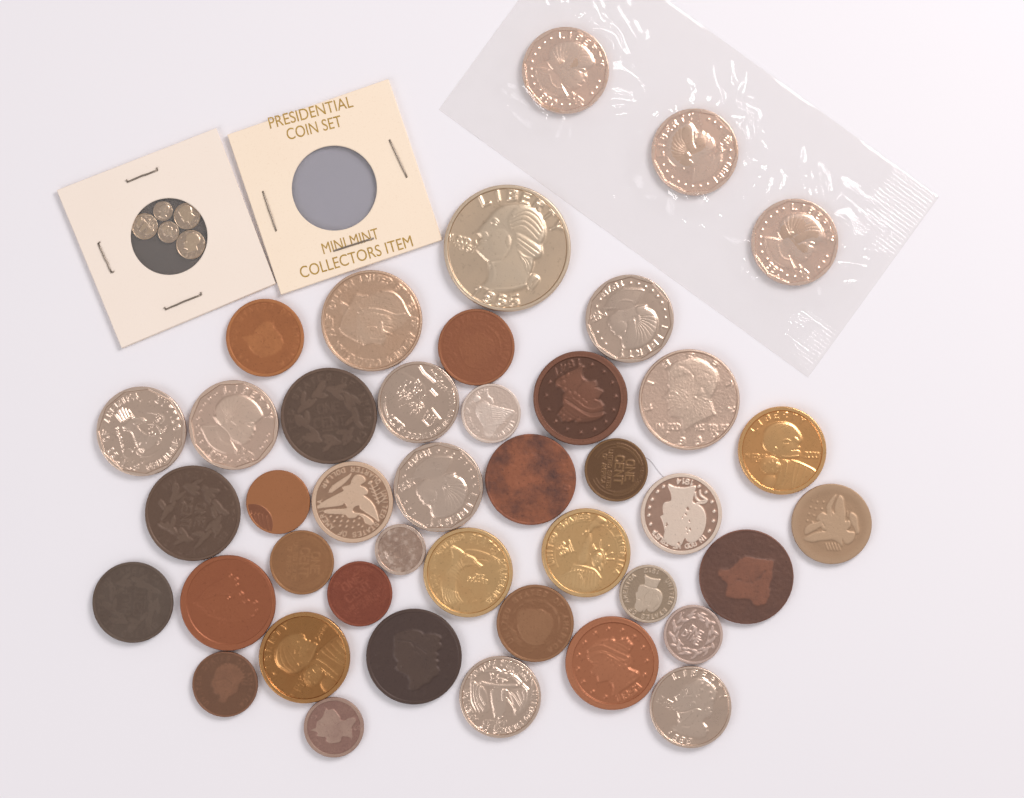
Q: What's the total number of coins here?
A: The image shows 47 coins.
